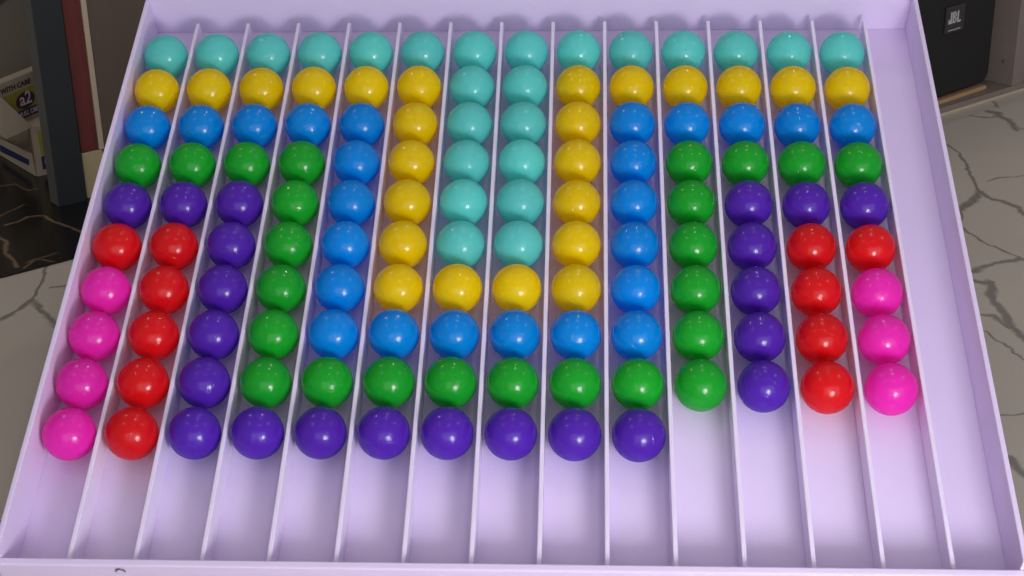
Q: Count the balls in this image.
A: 136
